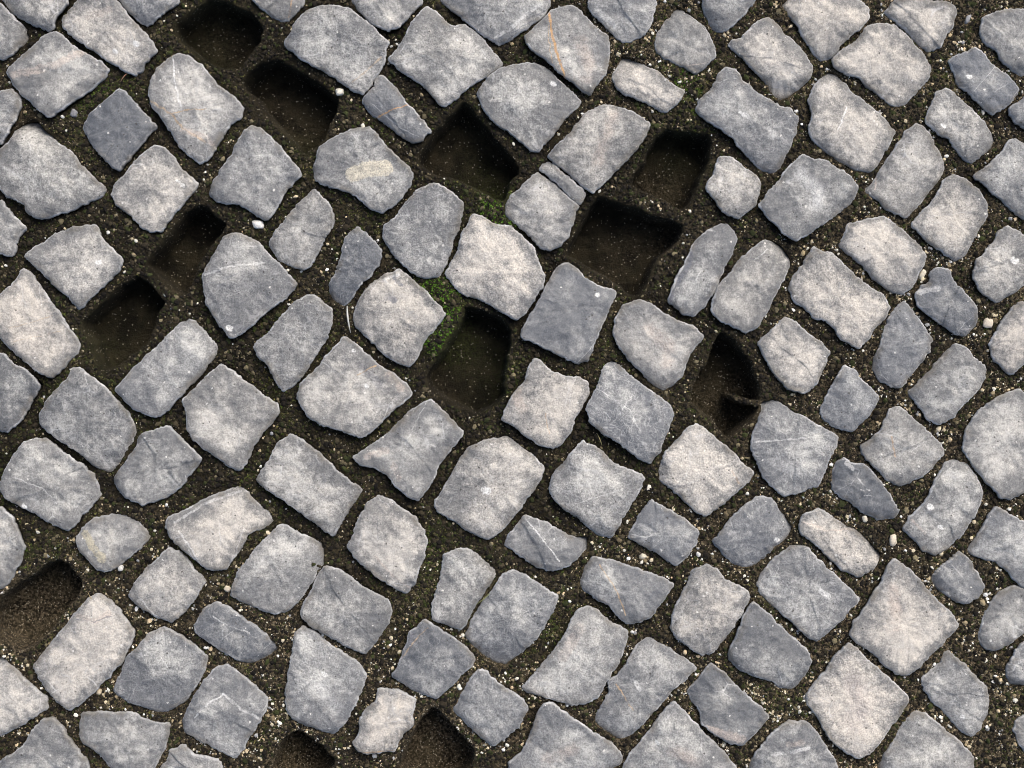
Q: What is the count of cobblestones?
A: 128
